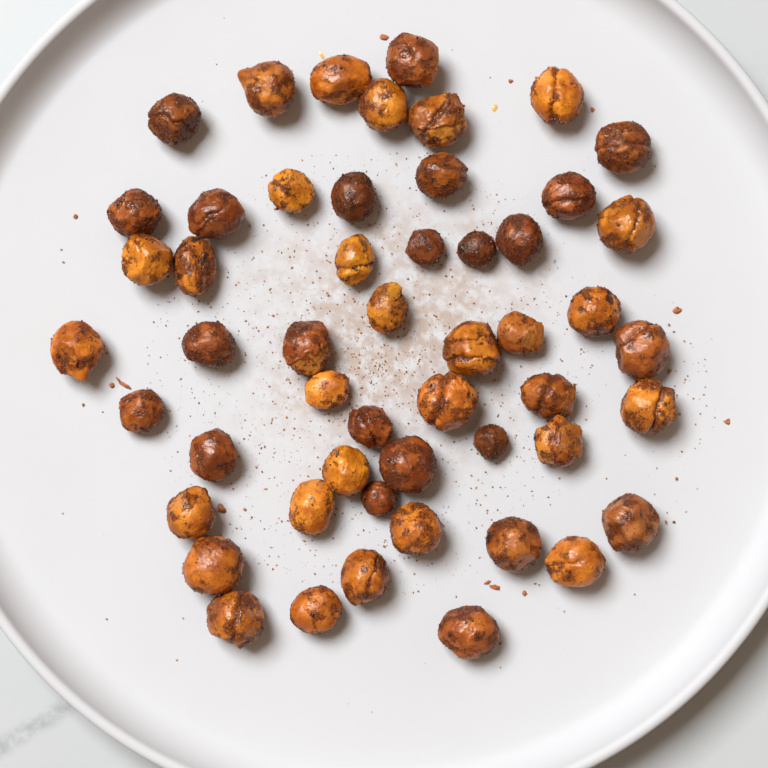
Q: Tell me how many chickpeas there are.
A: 52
